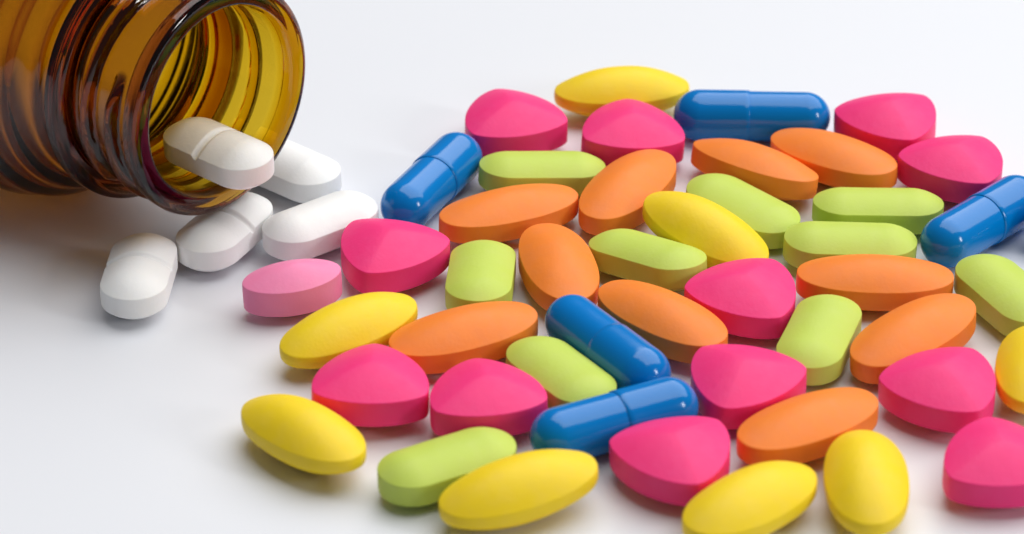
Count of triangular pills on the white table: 12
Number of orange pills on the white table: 10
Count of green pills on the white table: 10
